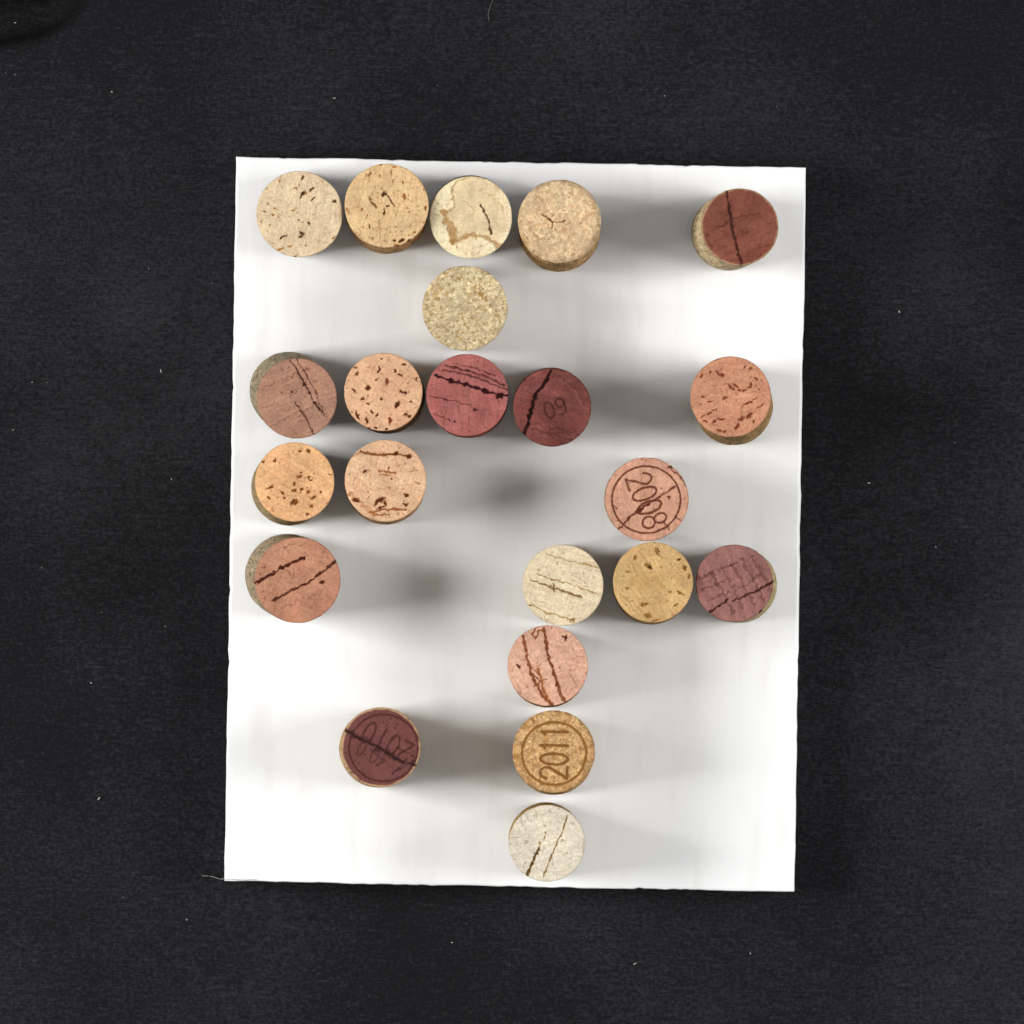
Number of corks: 22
